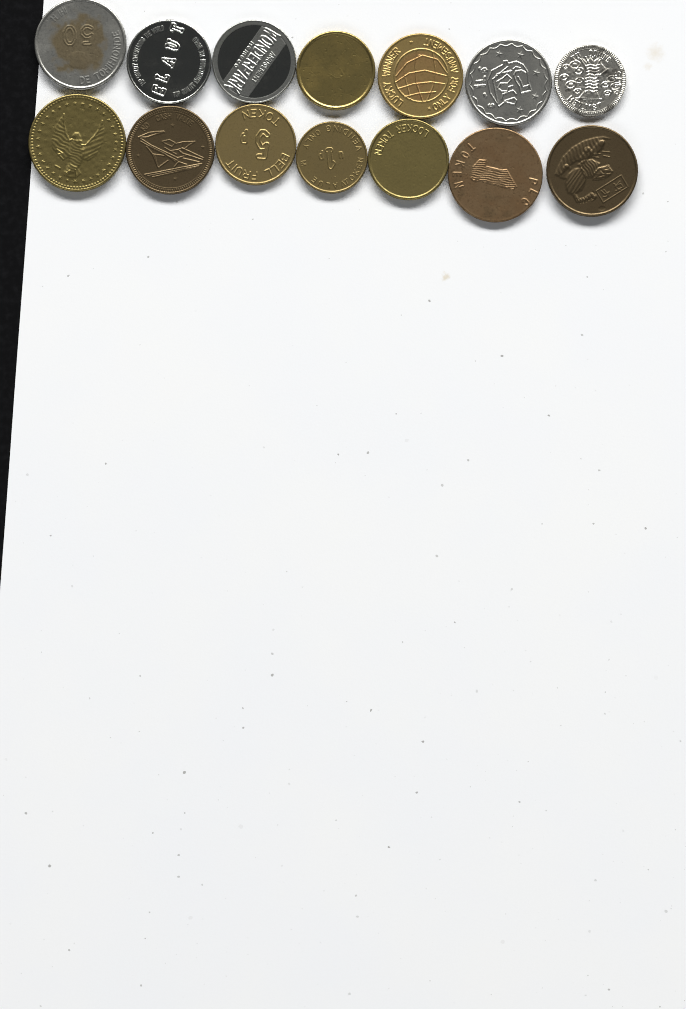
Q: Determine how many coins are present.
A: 14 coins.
